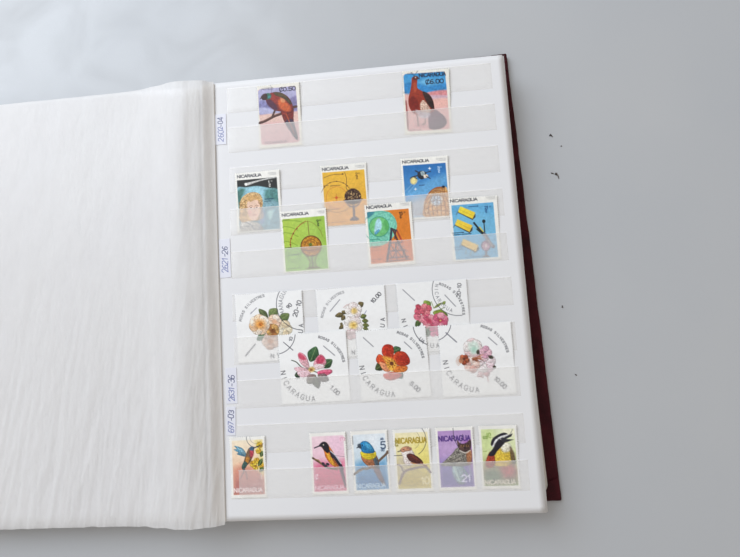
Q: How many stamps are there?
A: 20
